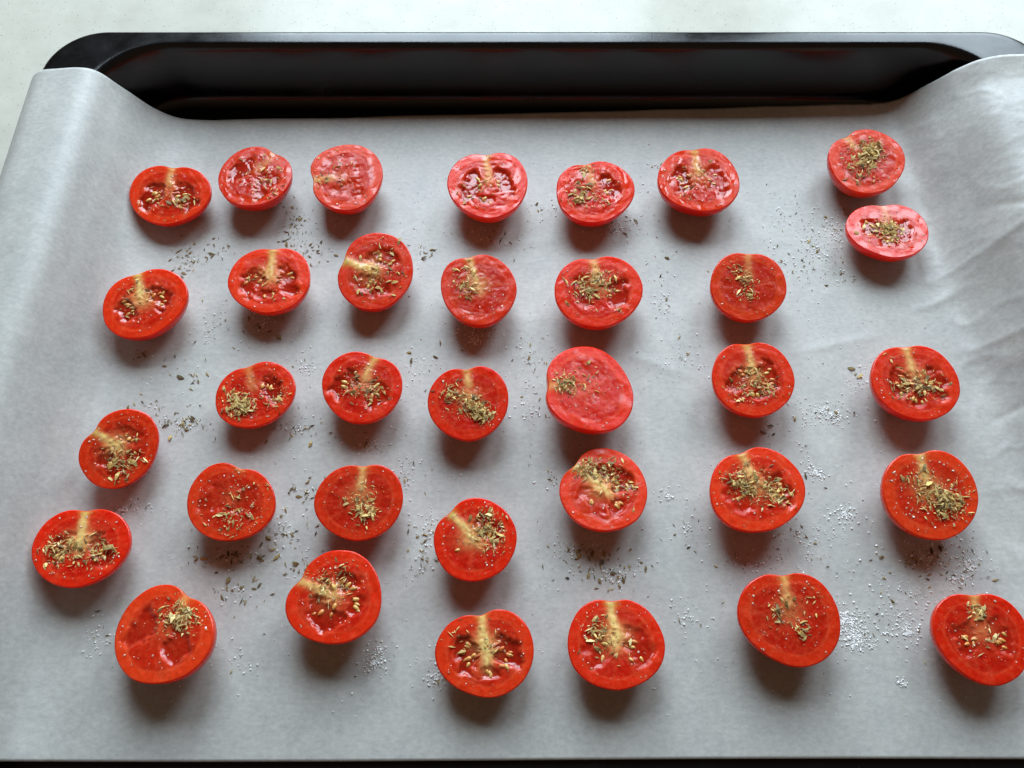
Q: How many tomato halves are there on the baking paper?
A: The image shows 34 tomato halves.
